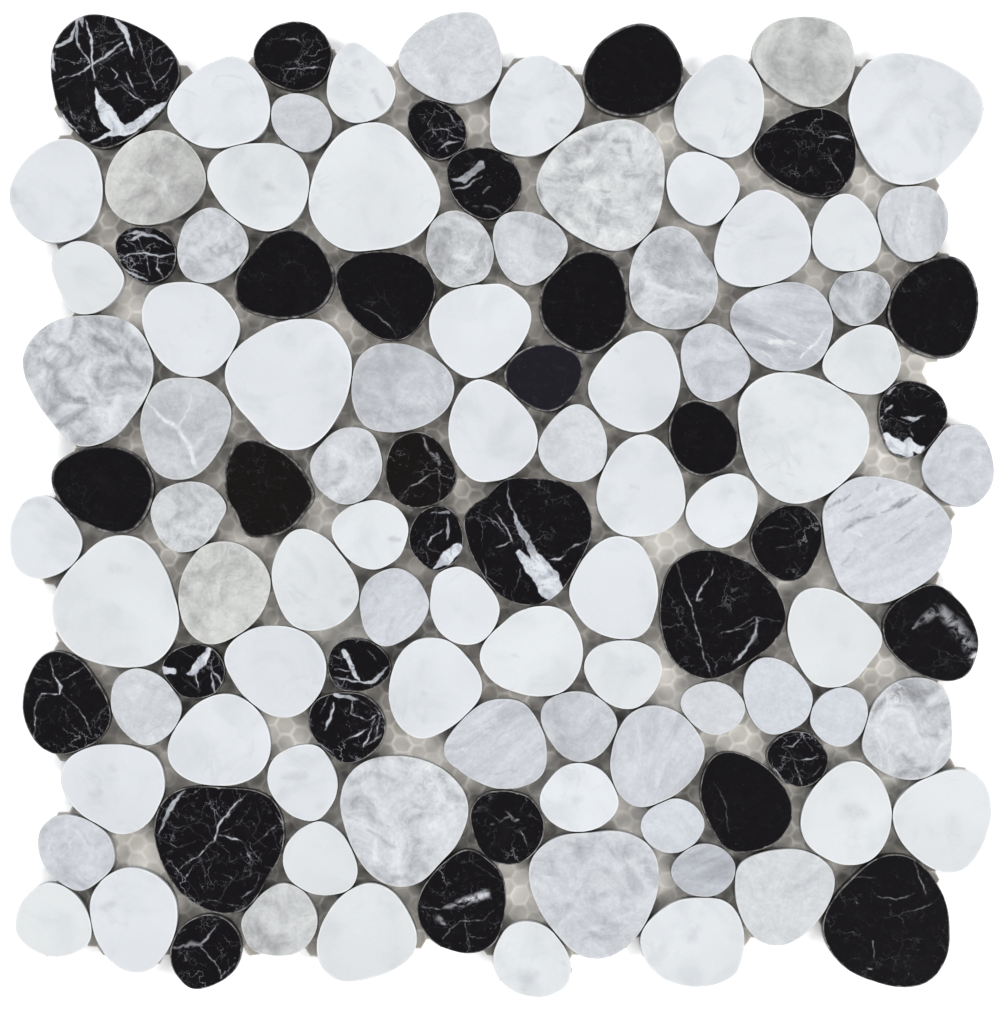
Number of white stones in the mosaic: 44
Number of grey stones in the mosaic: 38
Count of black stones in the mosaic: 33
